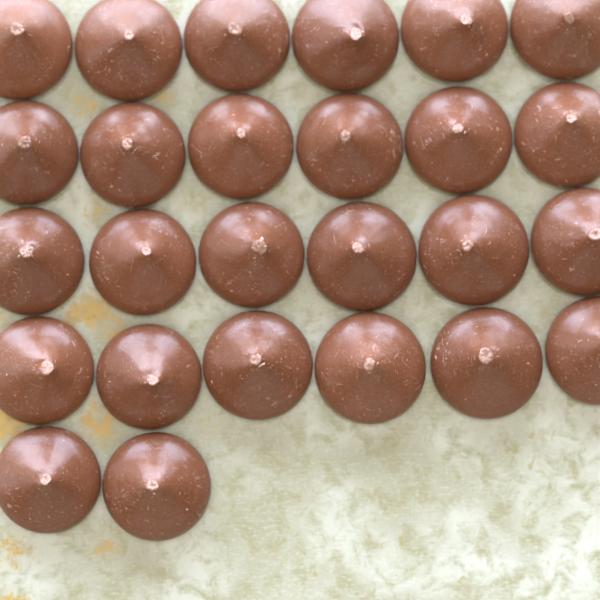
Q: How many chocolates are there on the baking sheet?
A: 26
